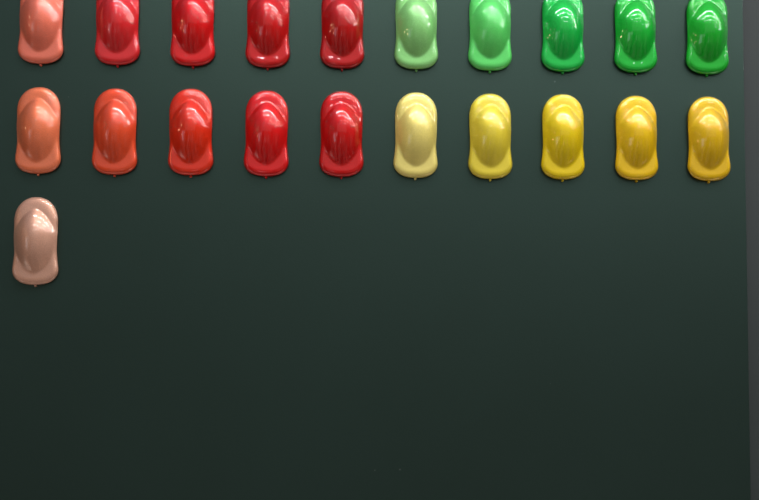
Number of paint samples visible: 21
